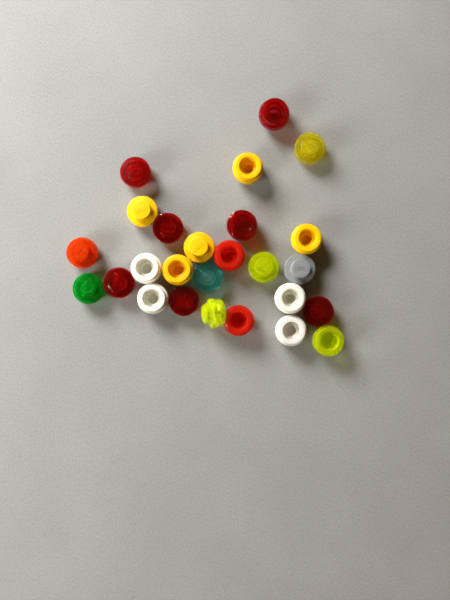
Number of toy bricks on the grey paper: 26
